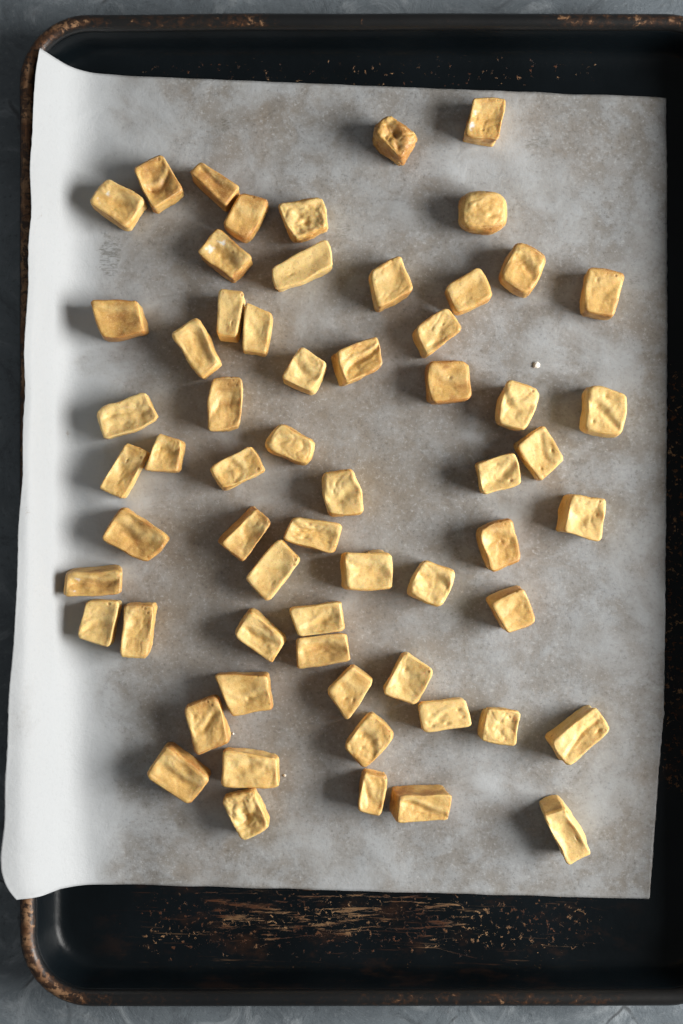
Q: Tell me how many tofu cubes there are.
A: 62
